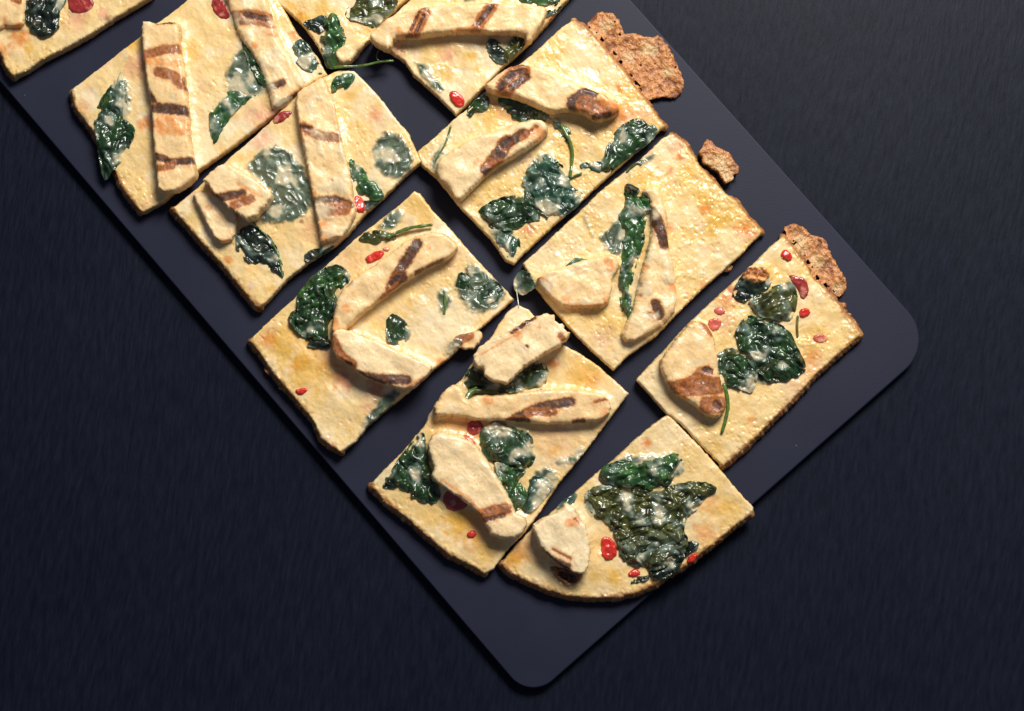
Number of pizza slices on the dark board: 11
